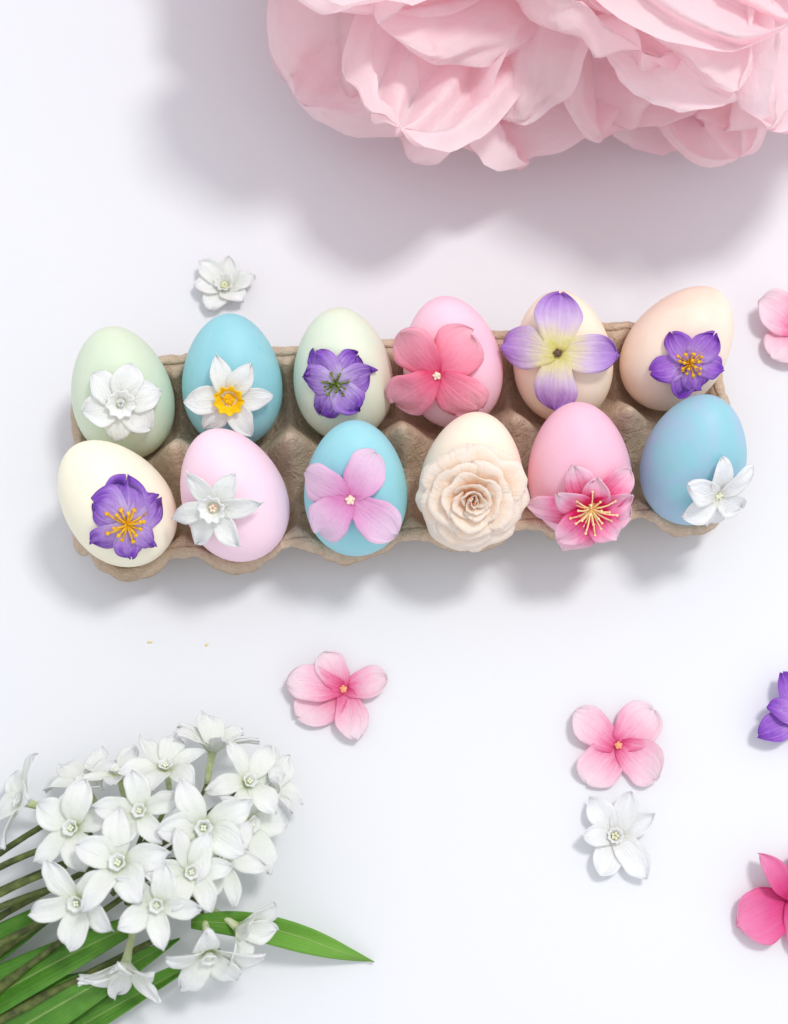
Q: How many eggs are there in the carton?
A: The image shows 12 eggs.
